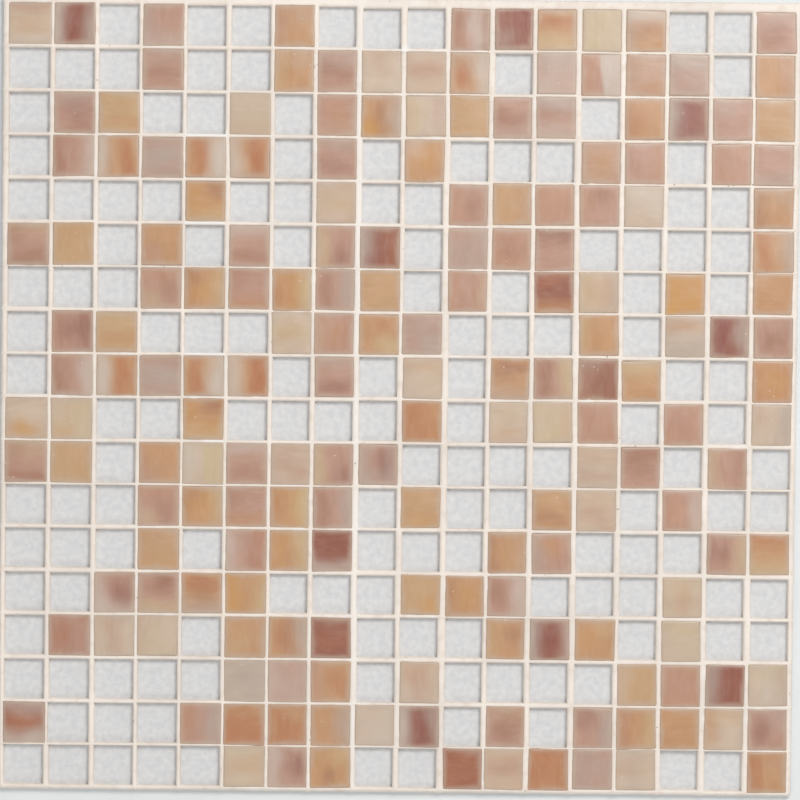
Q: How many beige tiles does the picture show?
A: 33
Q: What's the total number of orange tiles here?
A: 65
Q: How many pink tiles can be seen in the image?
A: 69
